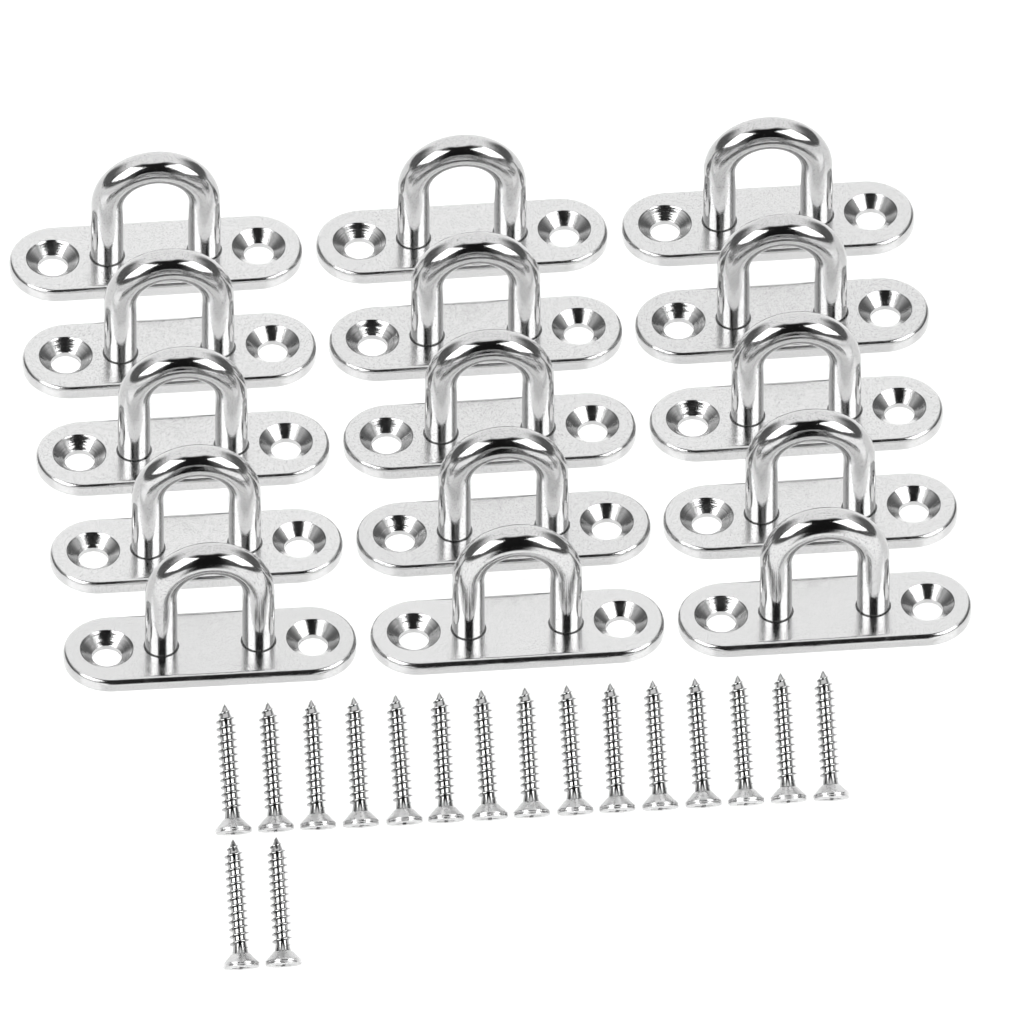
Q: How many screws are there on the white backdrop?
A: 17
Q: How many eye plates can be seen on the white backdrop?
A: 15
